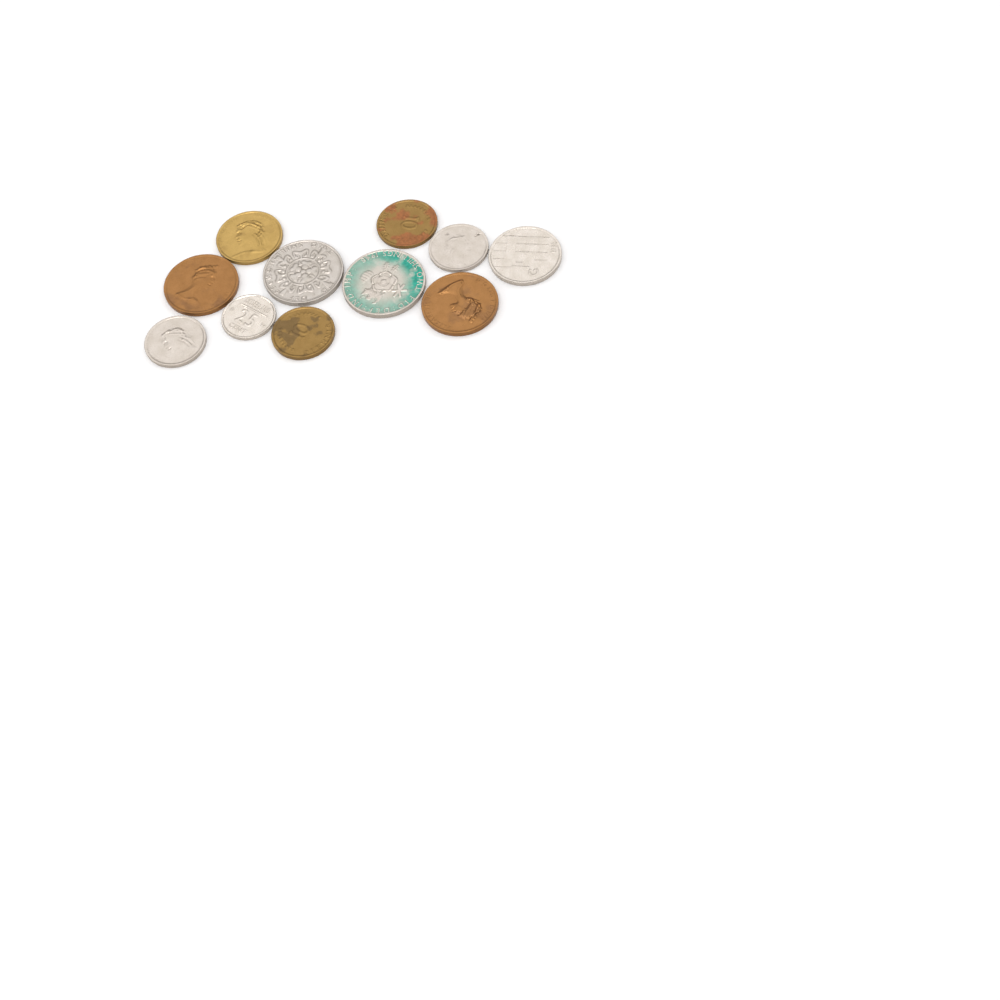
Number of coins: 11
